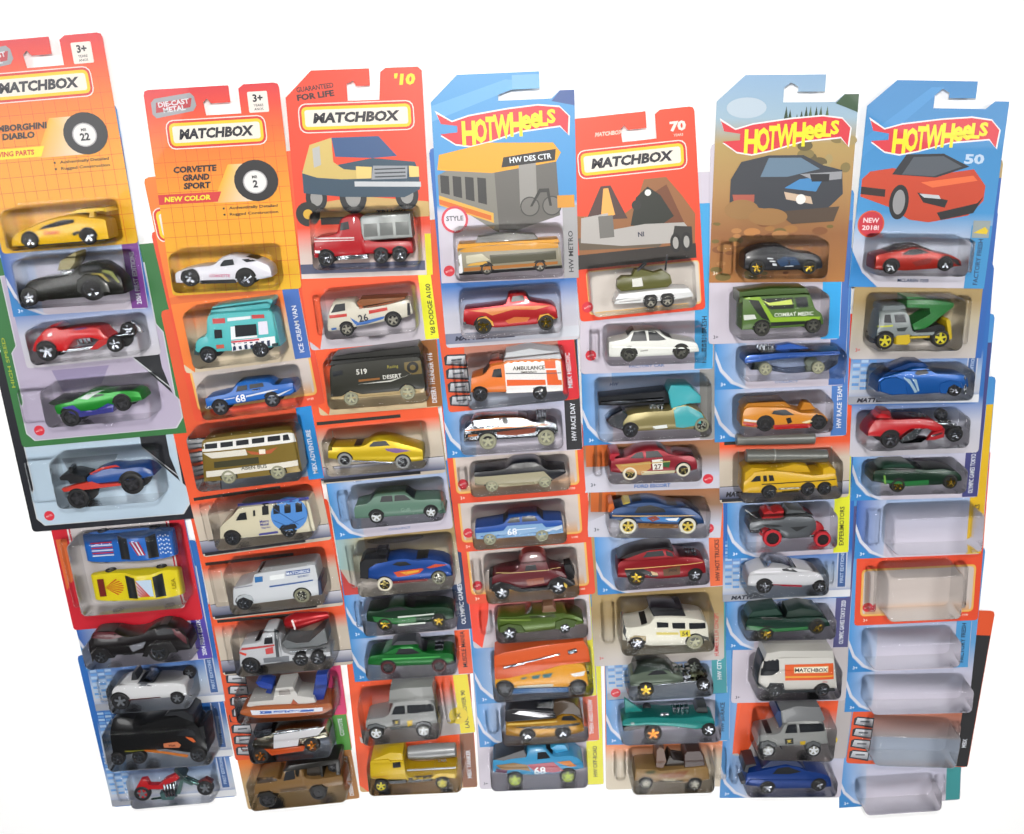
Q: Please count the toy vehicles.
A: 68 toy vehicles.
